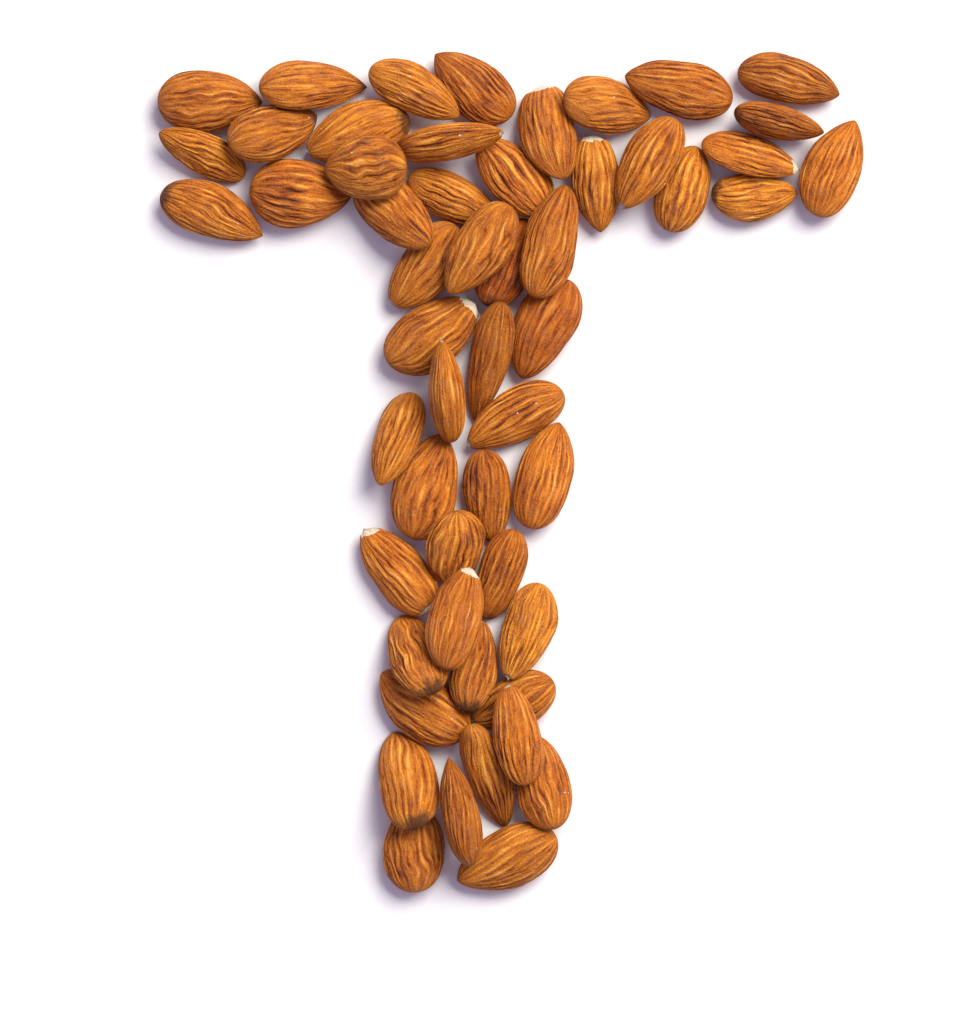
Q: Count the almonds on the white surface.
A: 54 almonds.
